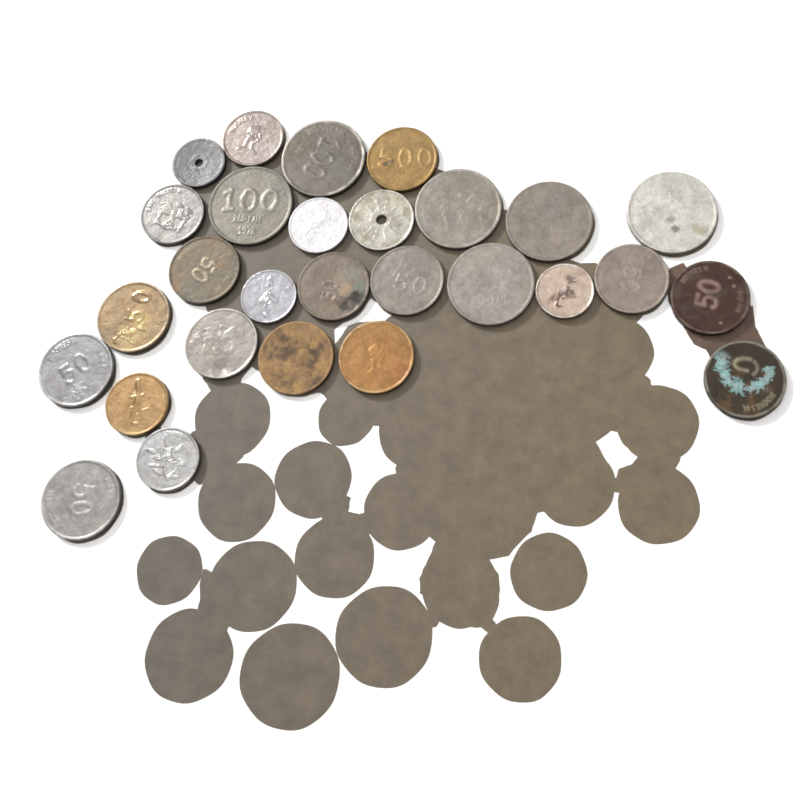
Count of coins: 28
